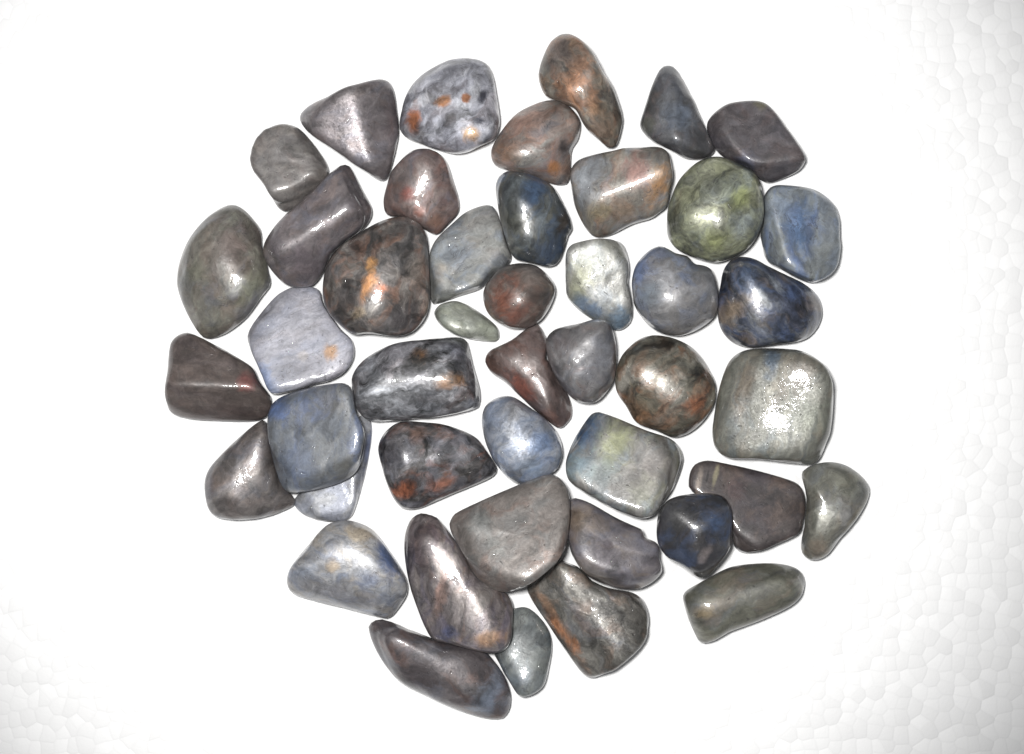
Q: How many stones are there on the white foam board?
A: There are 45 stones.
